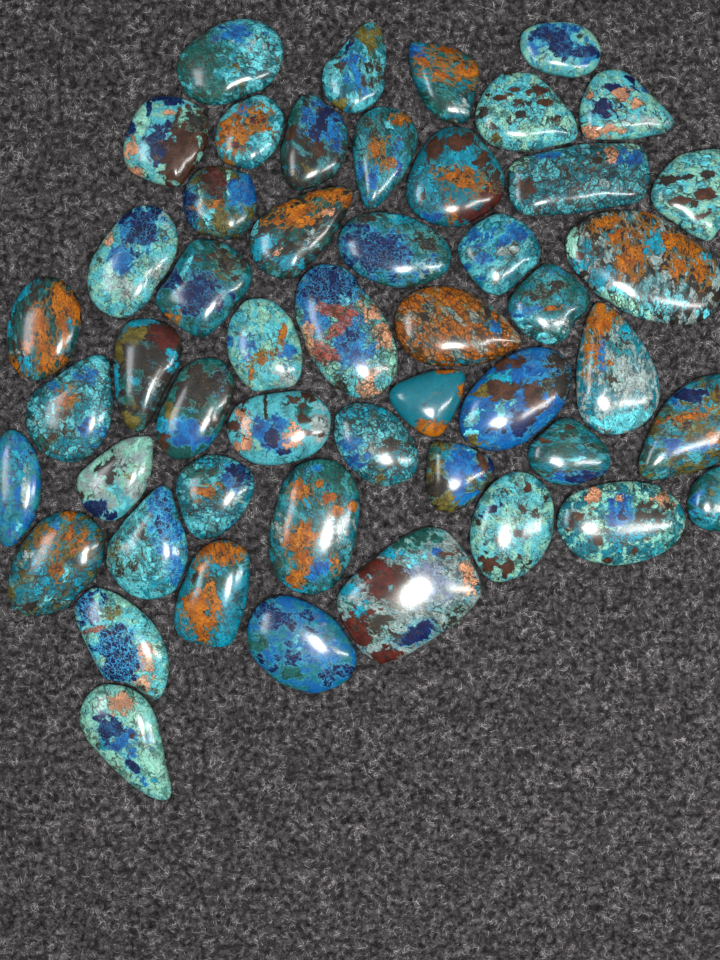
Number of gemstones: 50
